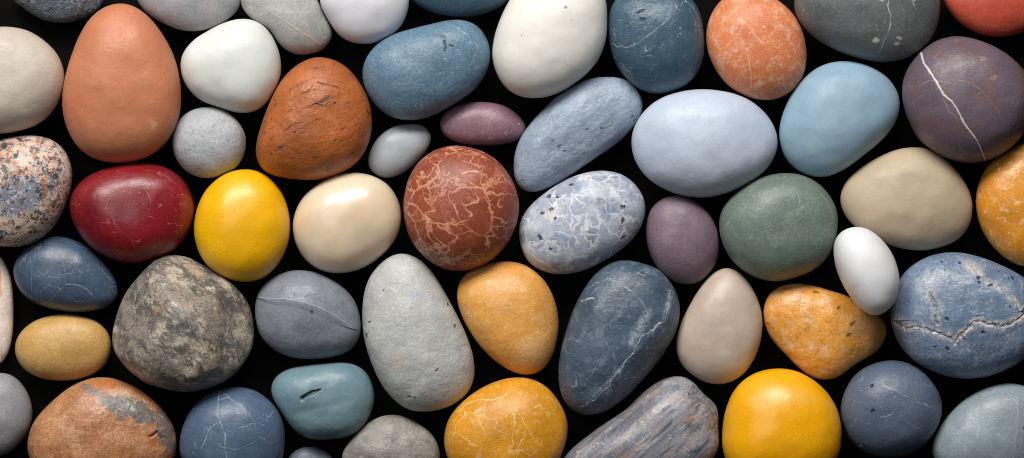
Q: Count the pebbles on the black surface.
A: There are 55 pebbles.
